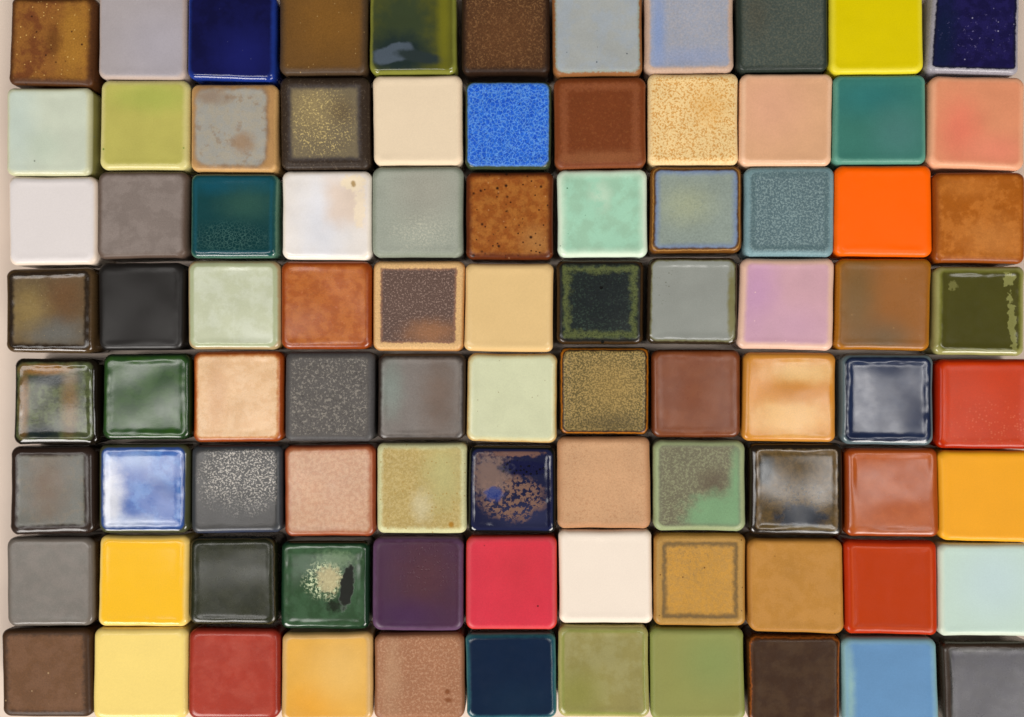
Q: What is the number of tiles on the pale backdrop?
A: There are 88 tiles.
